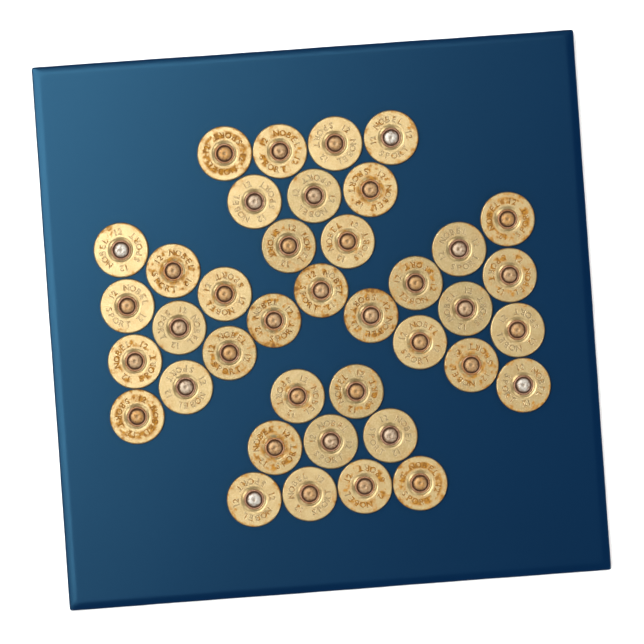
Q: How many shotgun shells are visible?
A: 39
